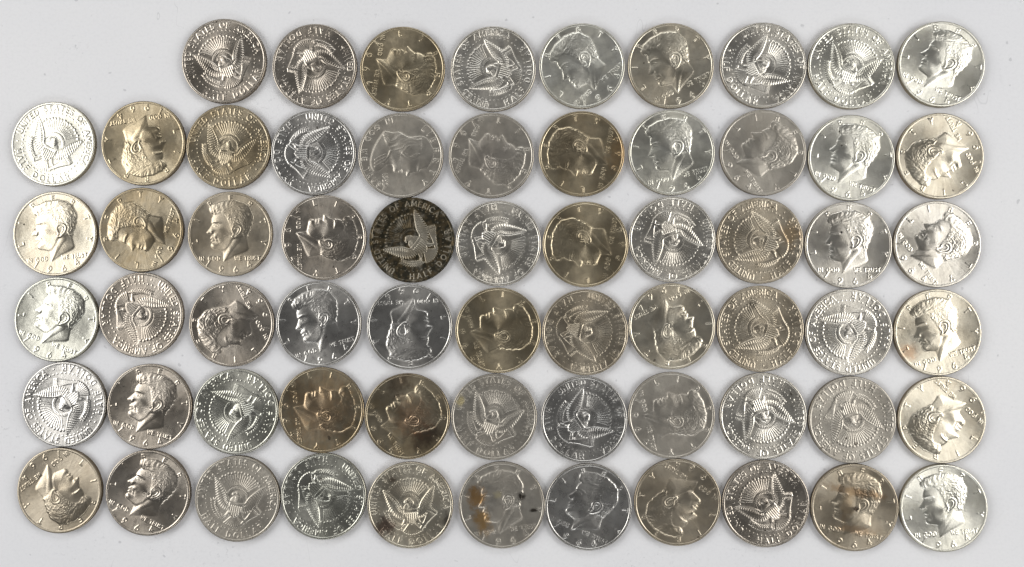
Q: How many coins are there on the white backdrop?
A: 64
